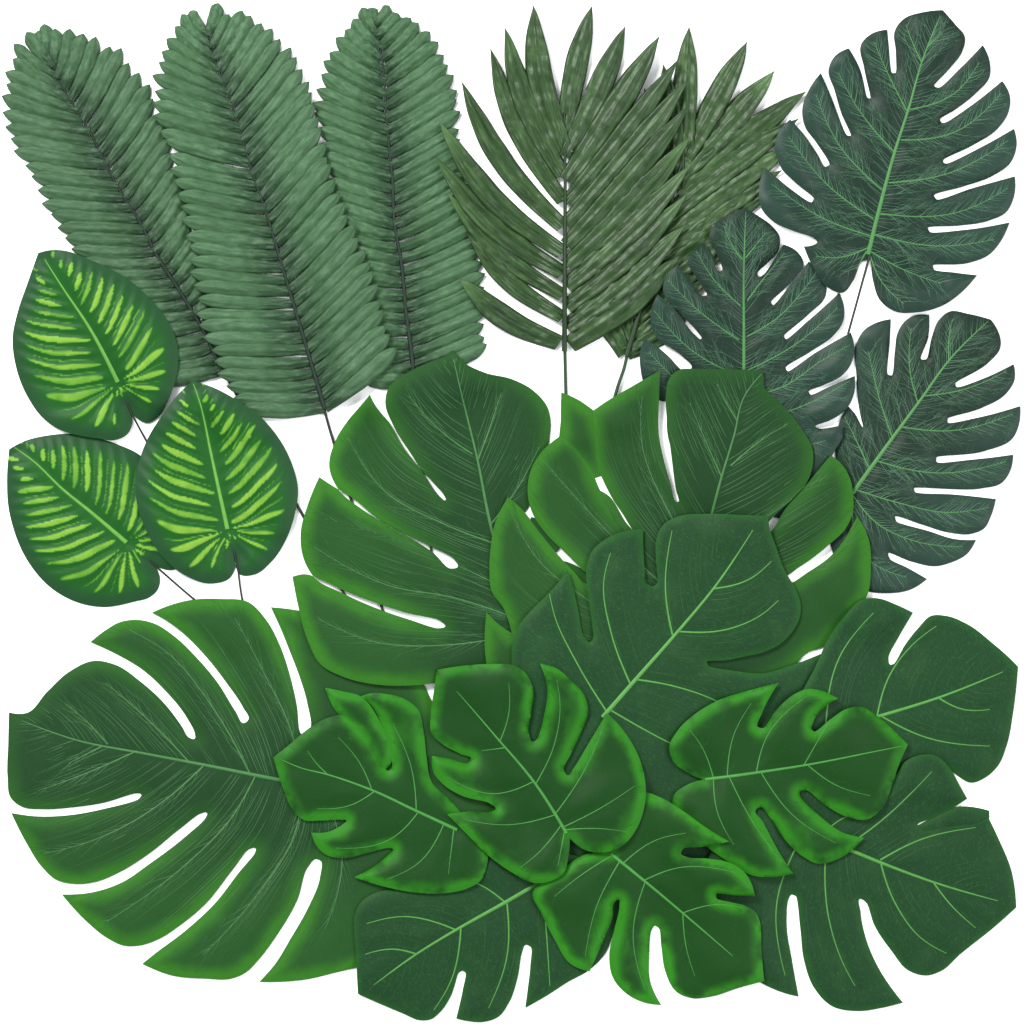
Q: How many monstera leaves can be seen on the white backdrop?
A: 14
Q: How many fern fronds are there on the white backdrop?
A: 3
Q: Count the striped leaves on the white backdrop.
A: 3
